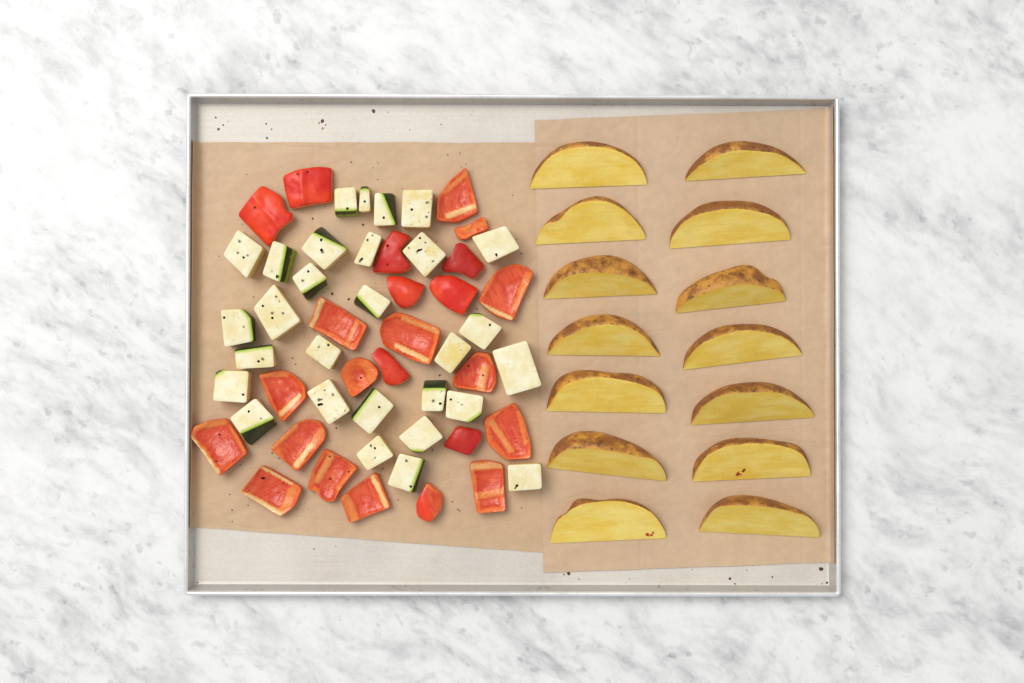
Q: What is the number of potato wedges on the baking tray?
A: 14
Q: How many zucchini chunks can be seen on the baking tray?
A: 29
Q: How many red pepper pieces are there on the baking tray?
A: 24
